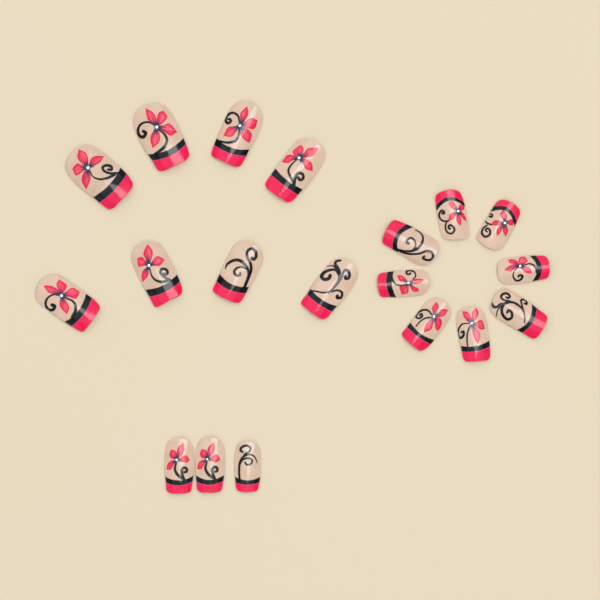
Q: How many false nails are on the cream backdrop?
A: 19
